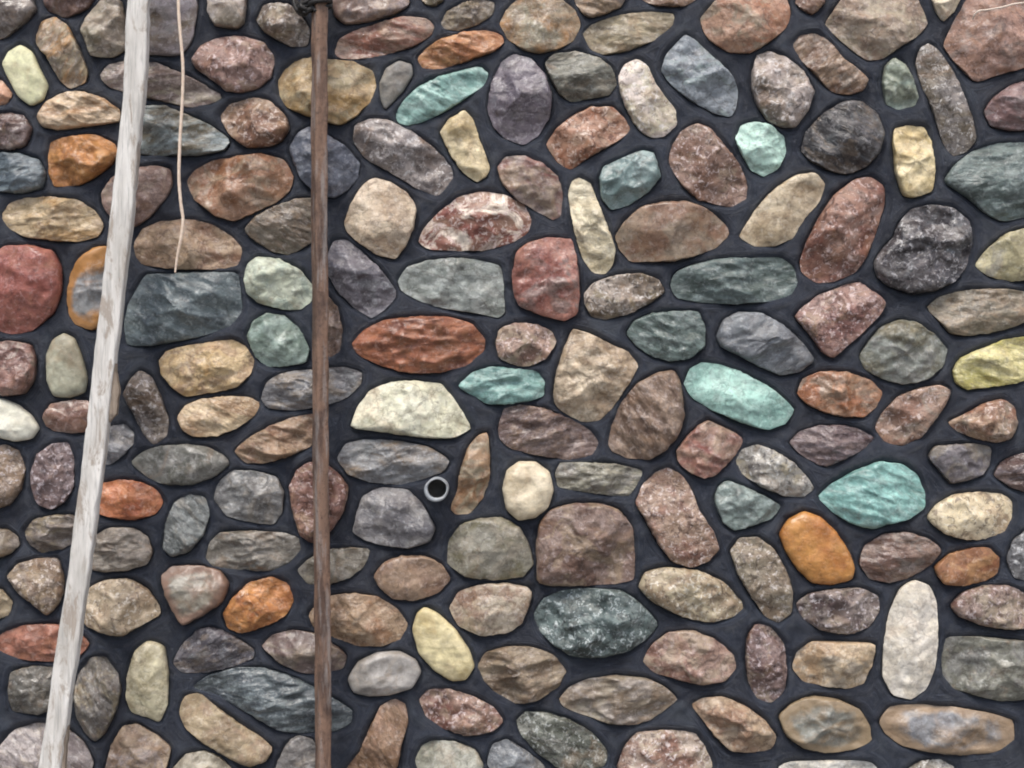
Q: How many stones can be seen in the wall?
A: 182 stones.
